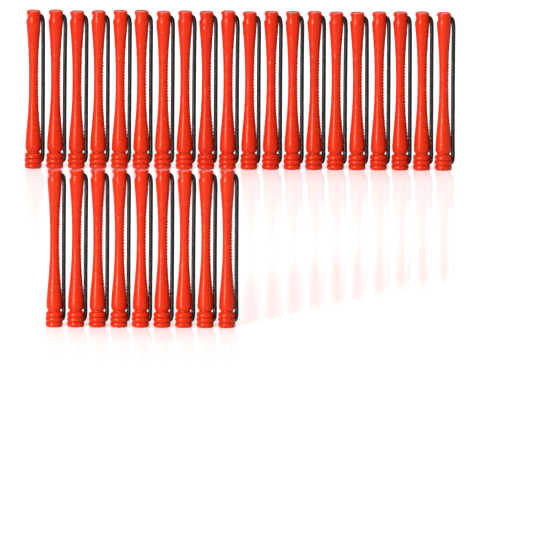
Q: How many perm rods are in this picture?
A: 29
